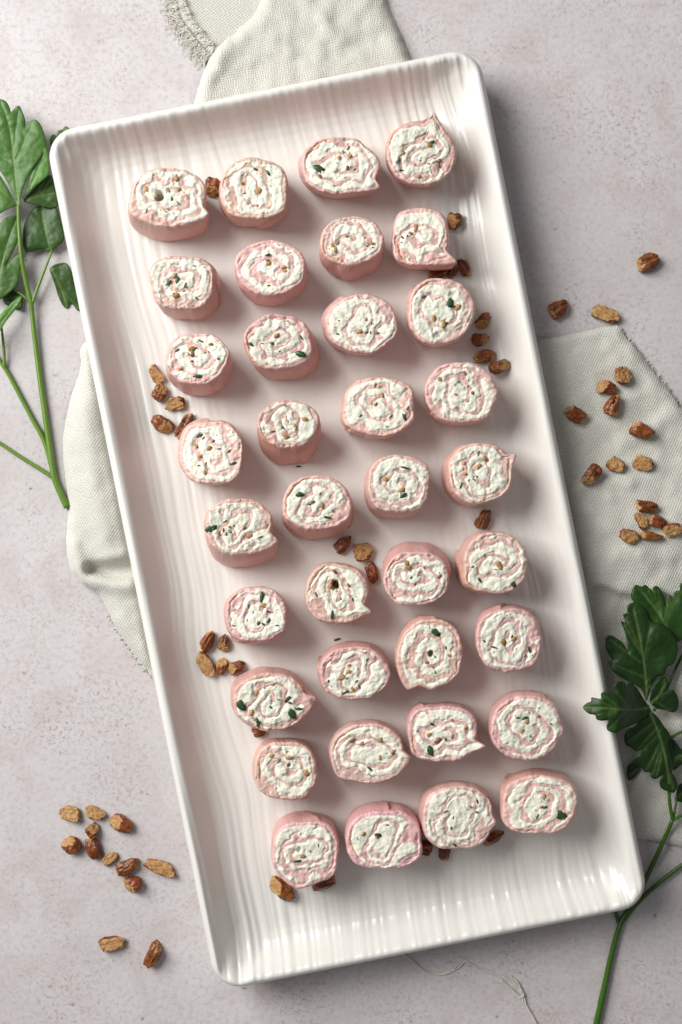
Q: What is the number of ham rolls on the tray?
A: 36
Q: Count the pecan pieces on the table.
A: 58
